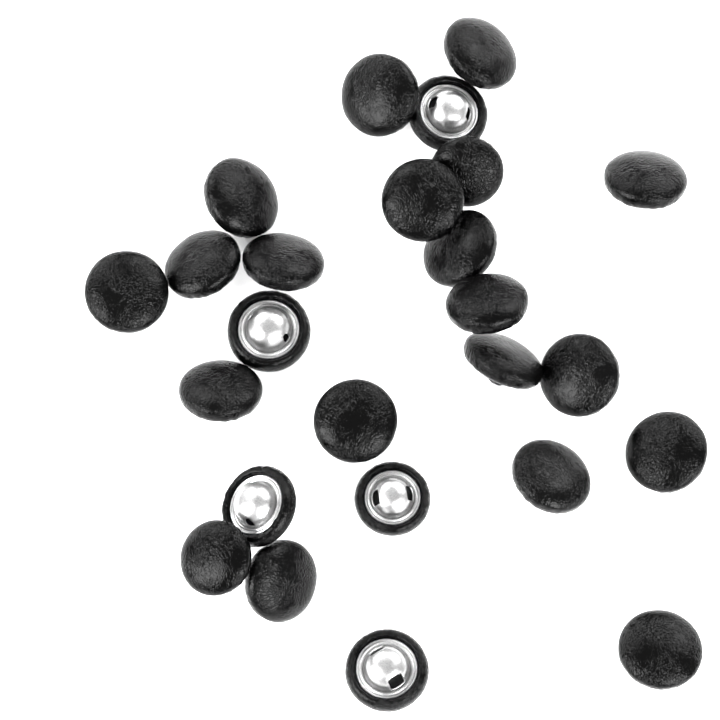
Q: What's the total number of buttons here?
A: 25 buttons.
